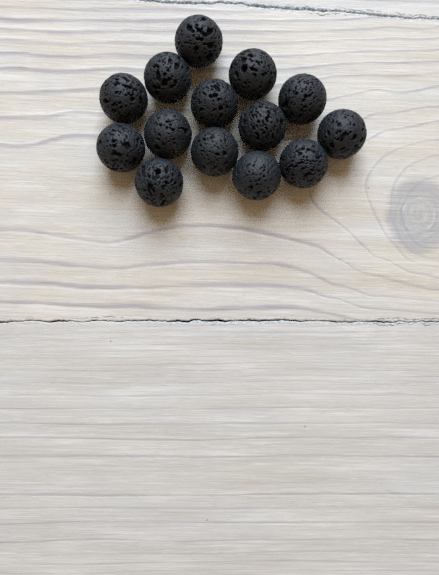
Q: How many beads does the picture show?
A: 14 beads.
